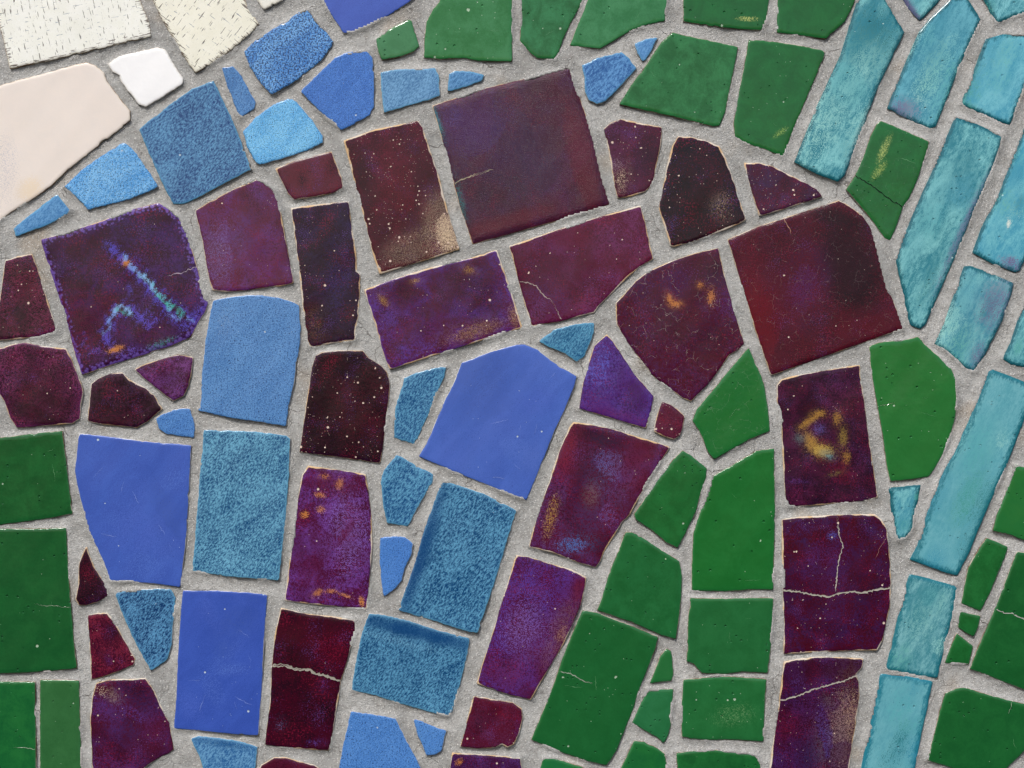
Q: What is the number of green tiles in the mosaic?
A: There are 32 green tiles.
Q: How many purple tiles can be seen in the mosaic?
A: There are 33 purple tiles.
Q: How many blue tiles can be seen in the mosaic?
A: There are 28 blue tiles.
